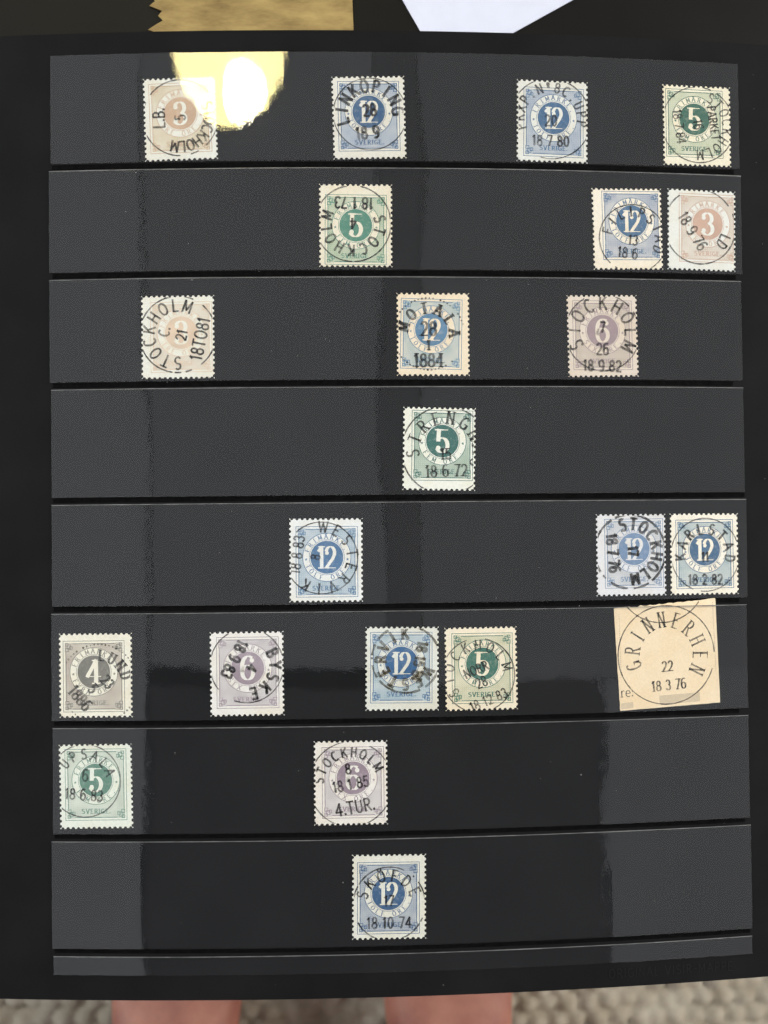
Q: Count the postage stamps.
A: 21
